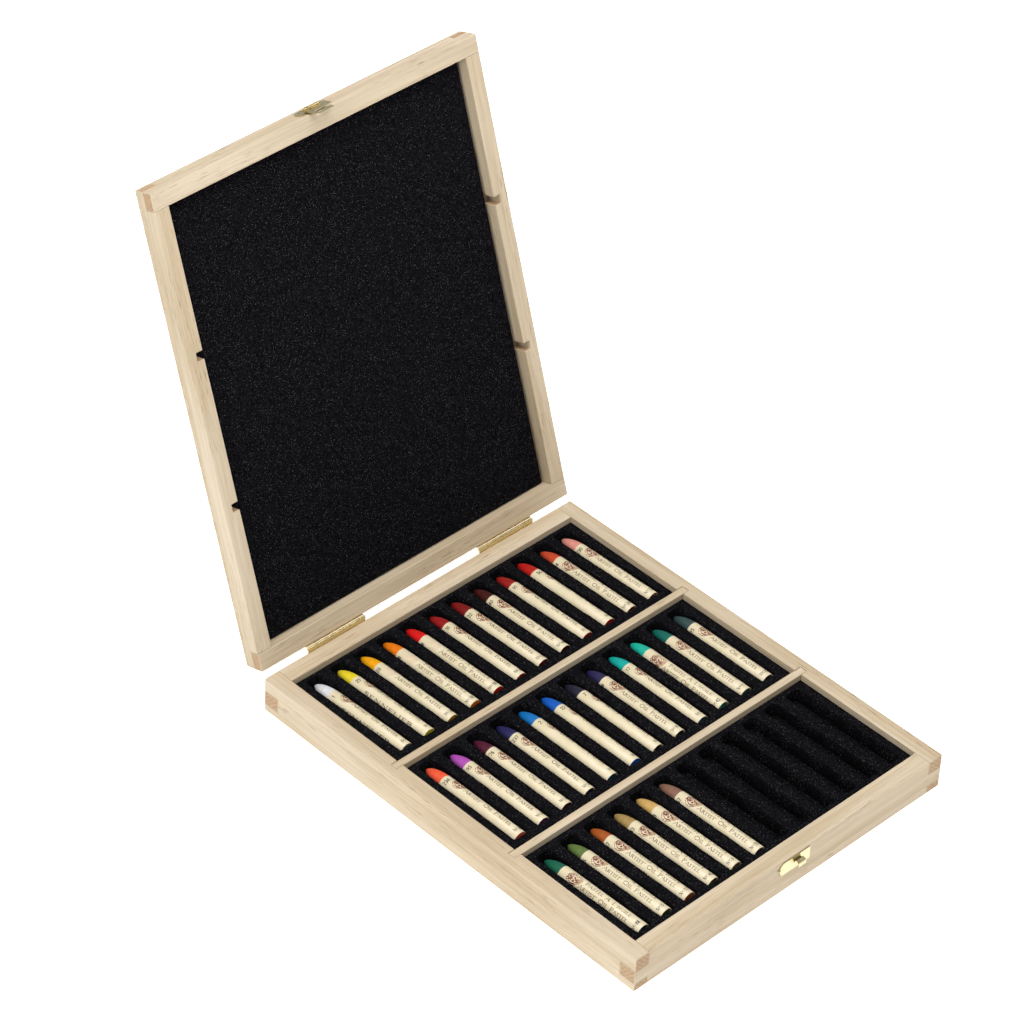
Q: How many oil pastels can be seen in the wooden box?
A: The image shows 30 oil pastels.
